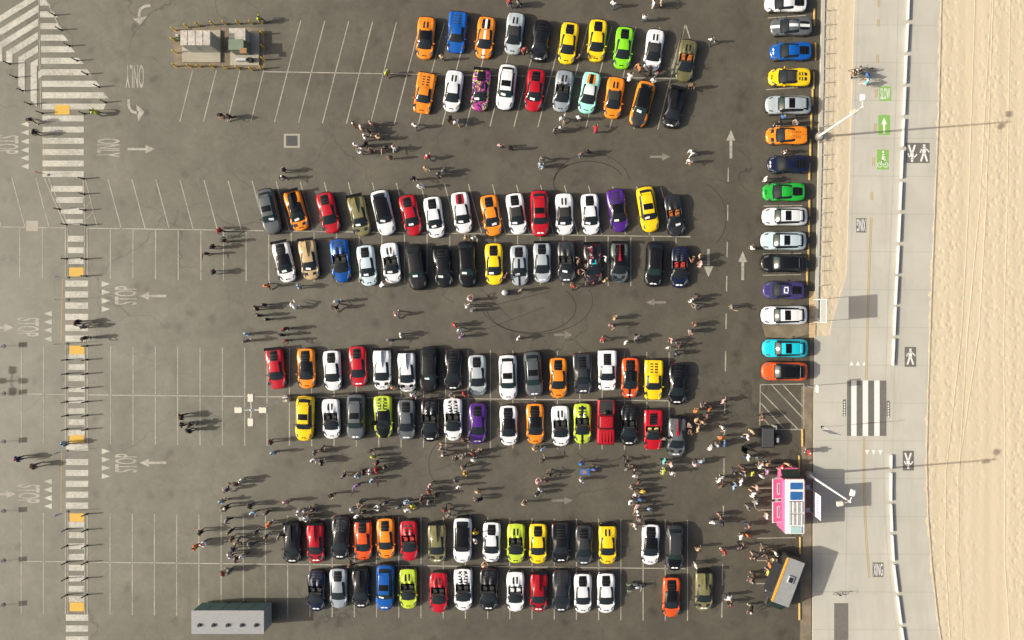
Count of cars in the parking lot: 131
